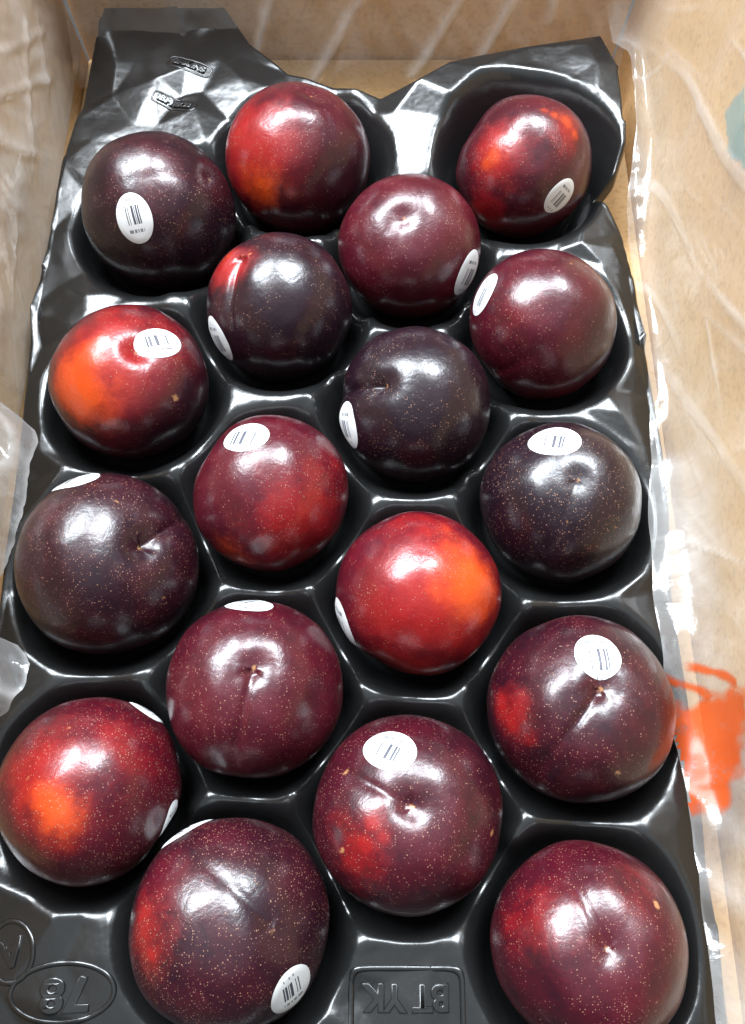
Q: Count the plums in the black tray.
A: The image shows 18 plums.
